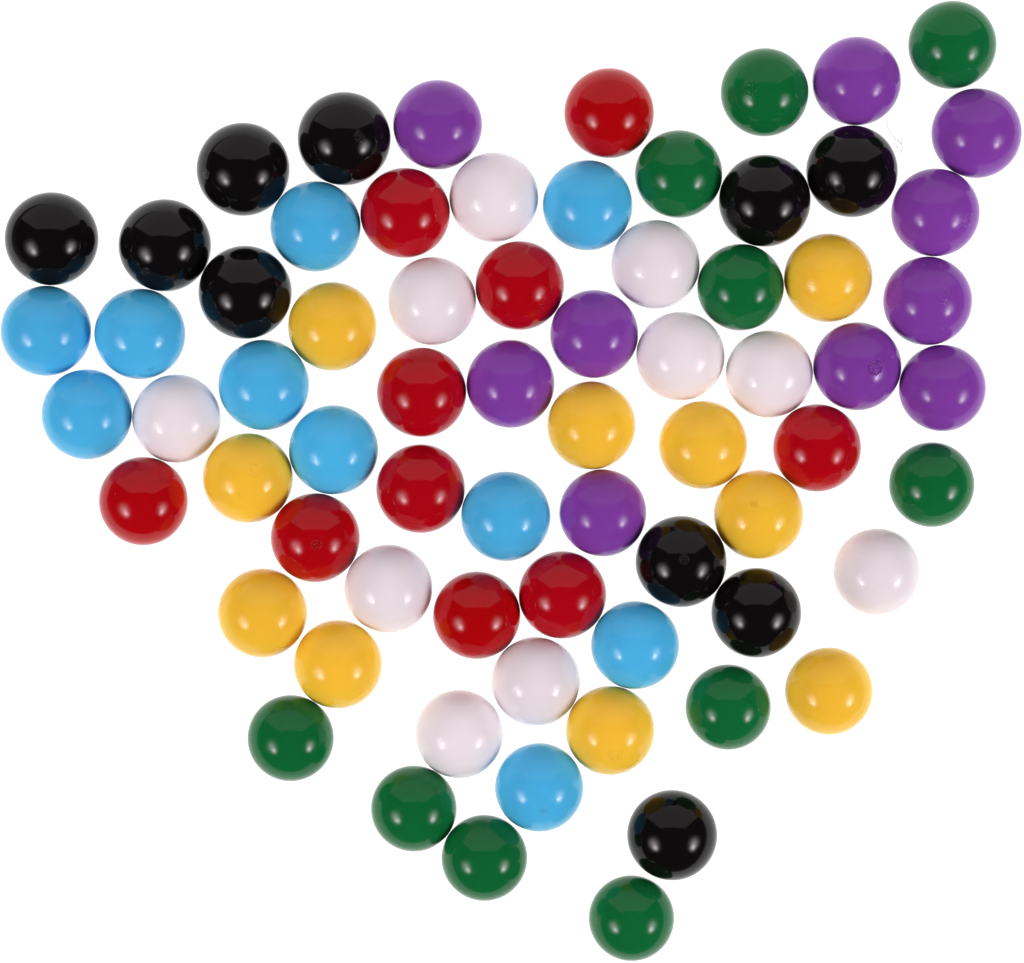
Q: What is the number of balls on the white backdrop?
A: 70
